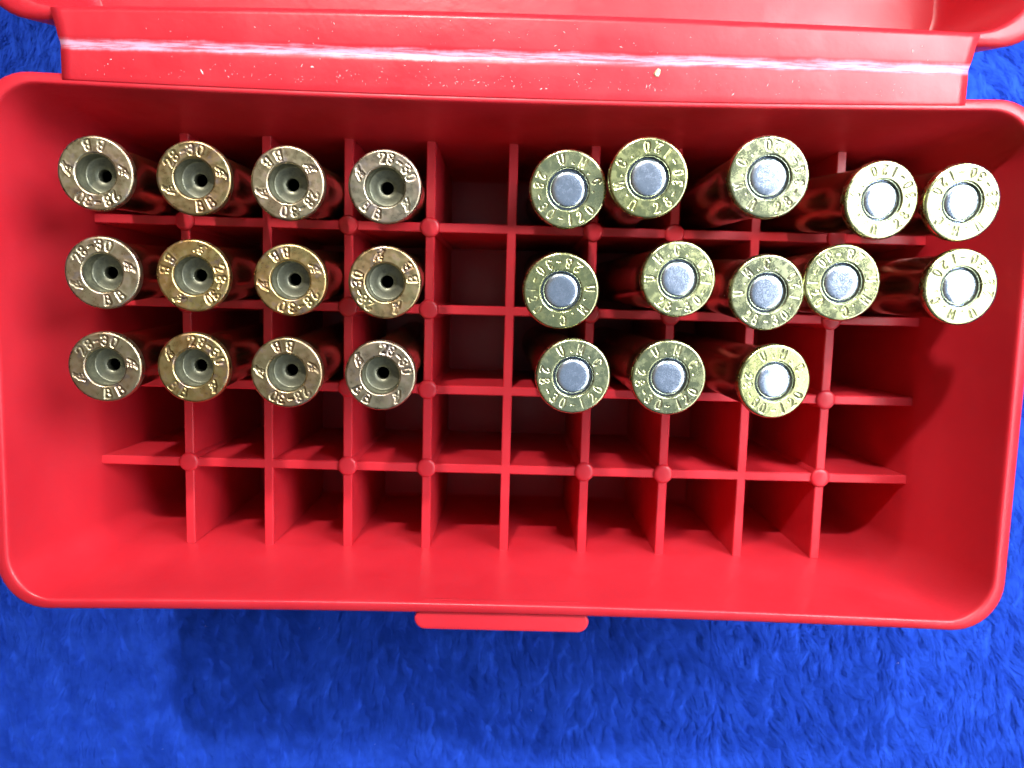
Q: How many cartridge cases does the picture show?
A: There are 25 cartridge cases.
